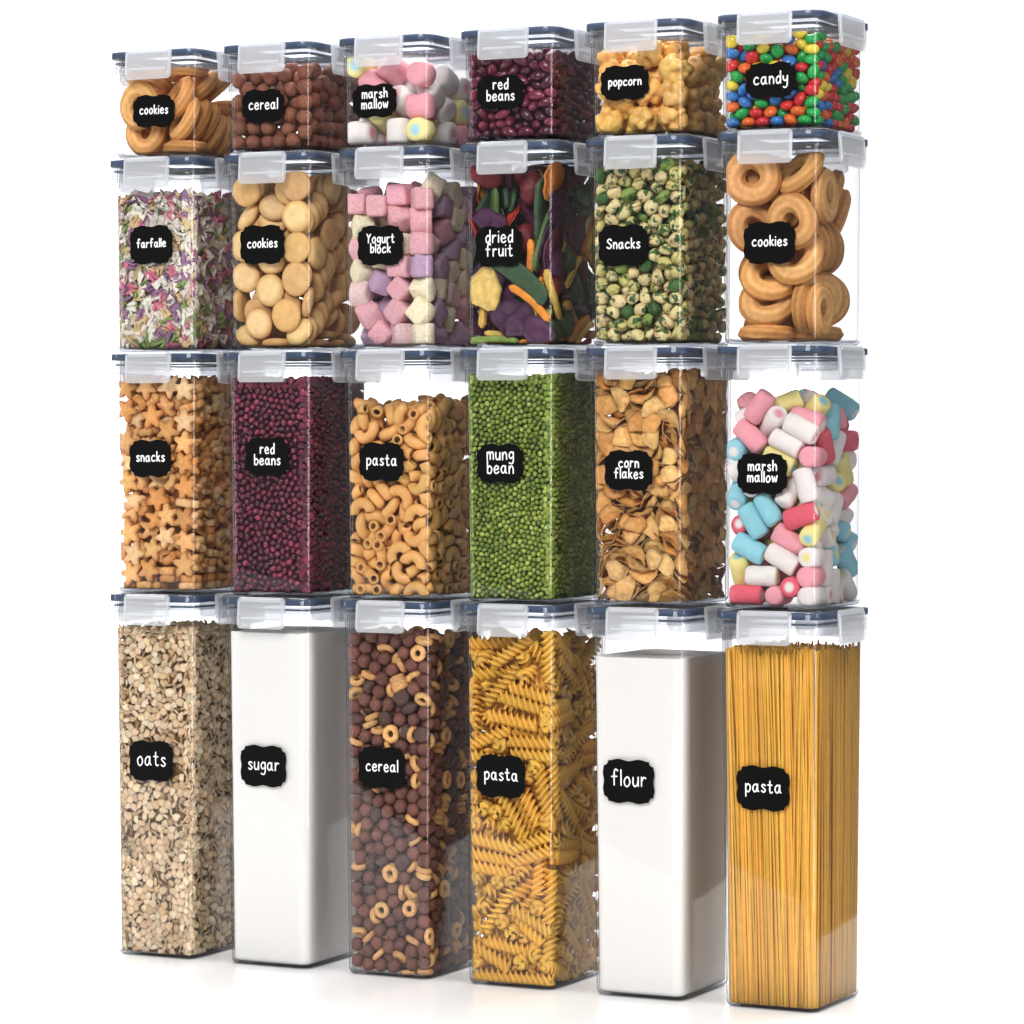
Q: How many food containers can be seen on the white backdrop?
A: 24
